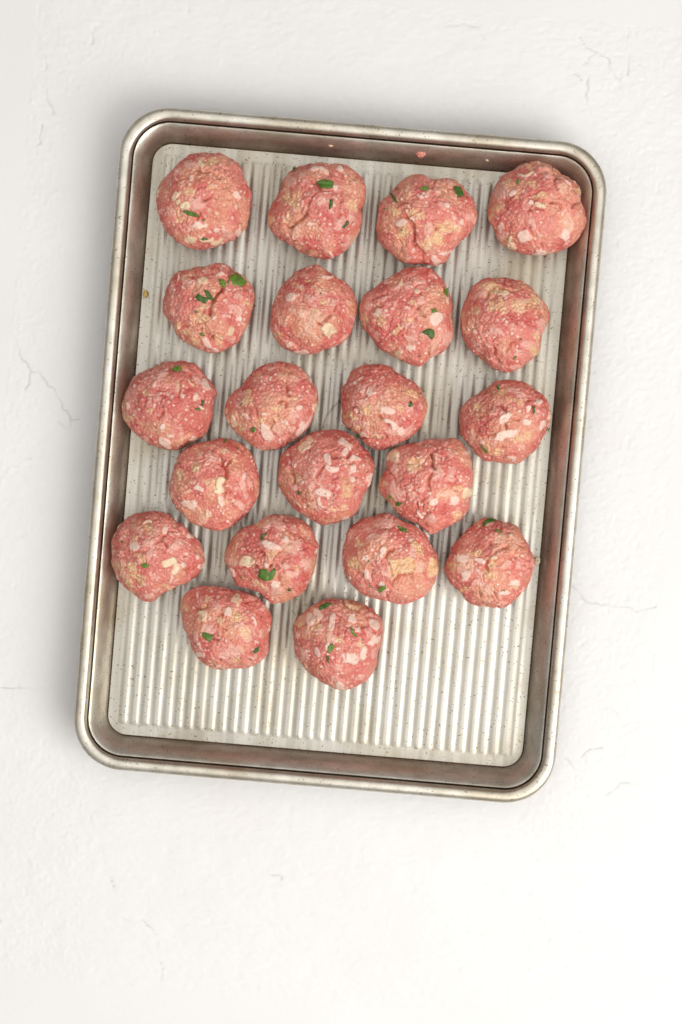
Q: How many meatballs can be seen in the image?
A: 21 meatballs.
